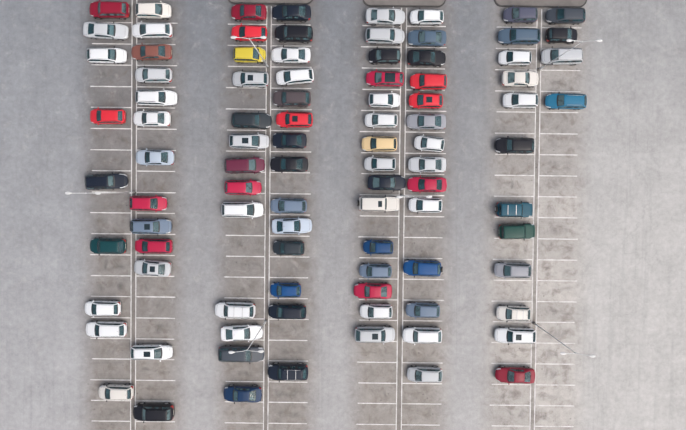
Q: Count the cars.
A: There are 94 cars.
